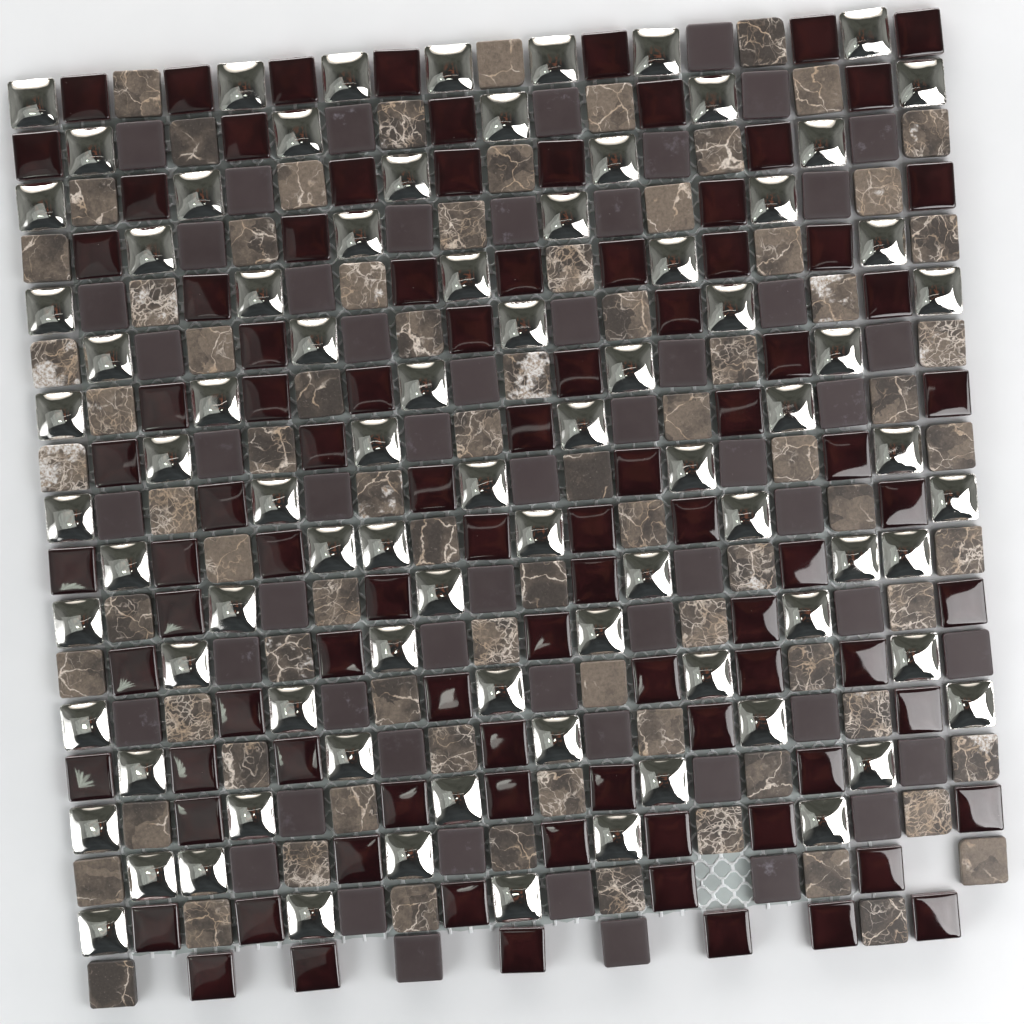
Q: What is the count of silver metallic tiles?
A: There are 84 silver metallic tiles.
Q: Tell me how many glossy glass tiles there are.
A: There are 93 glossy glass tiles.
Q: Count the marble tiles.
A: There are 81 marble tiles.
